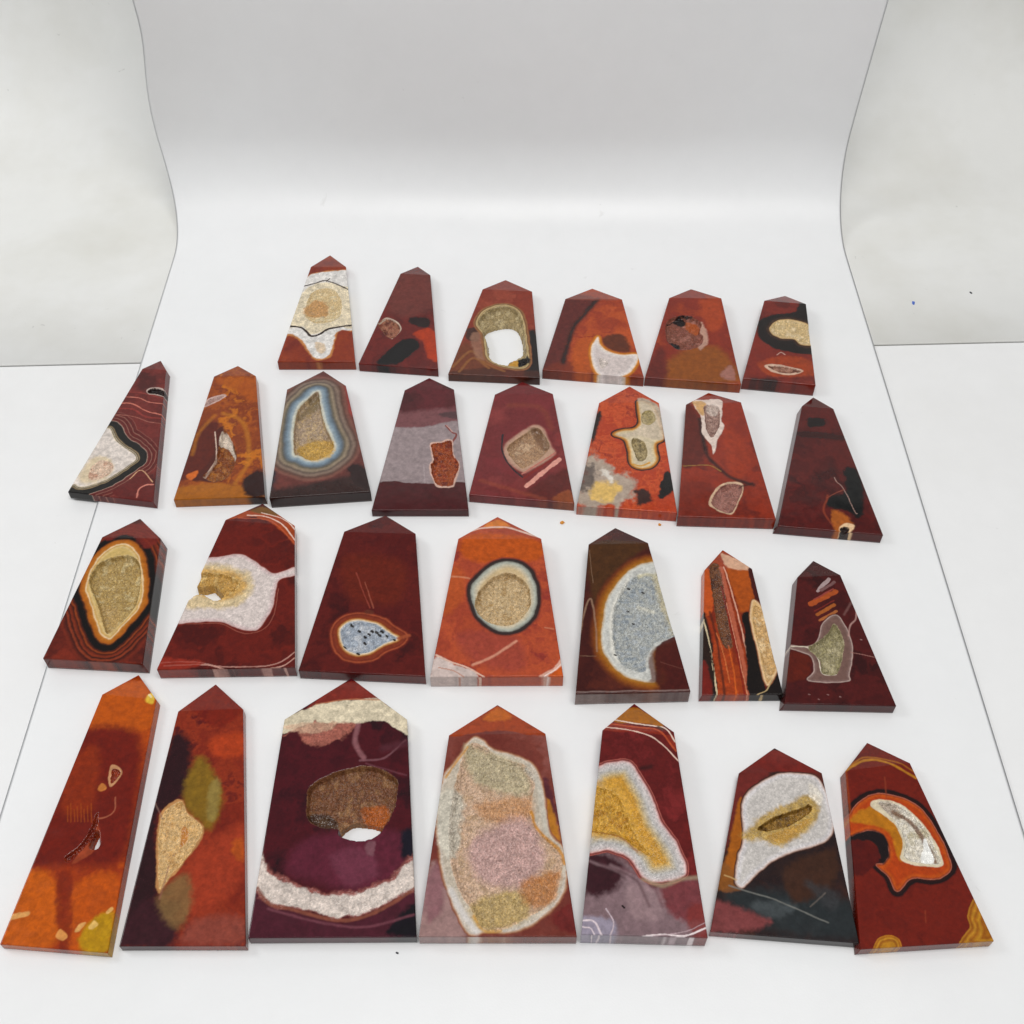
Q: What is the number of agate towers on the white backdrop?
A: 28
